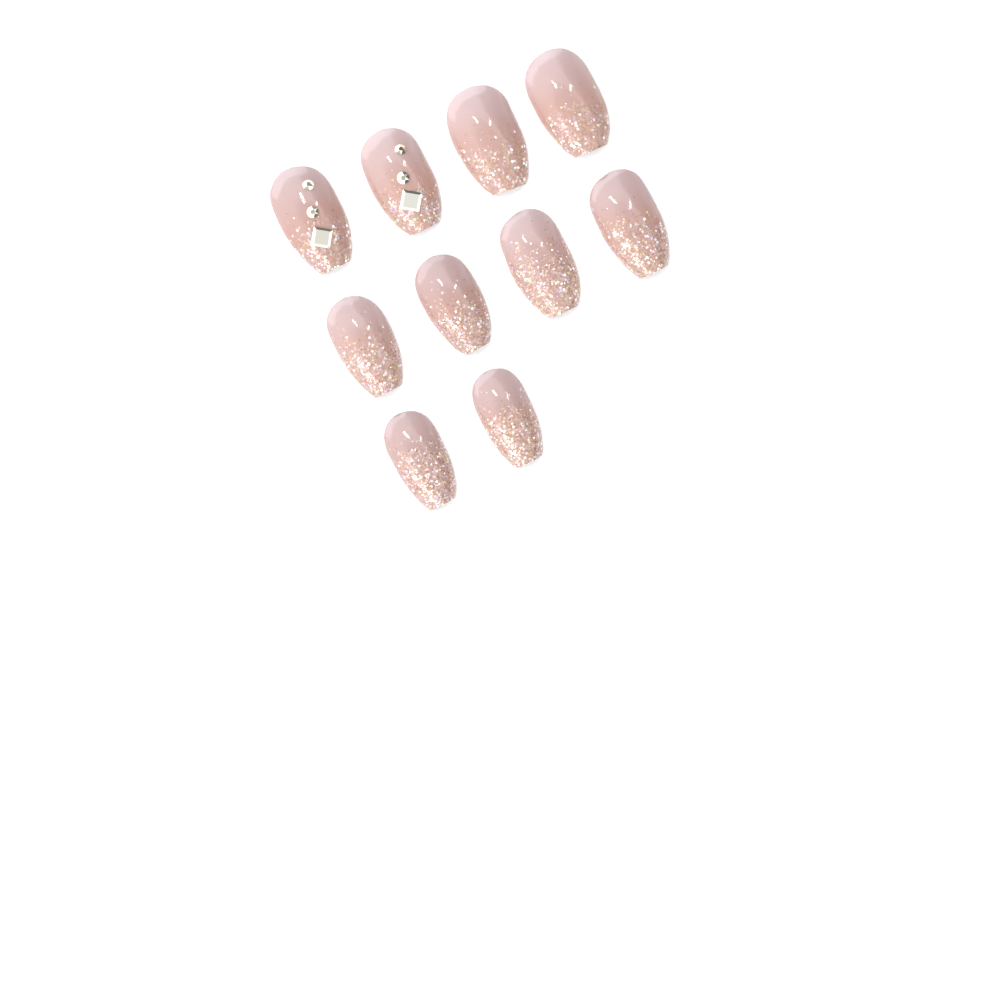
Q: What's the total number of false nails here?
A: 10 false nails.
